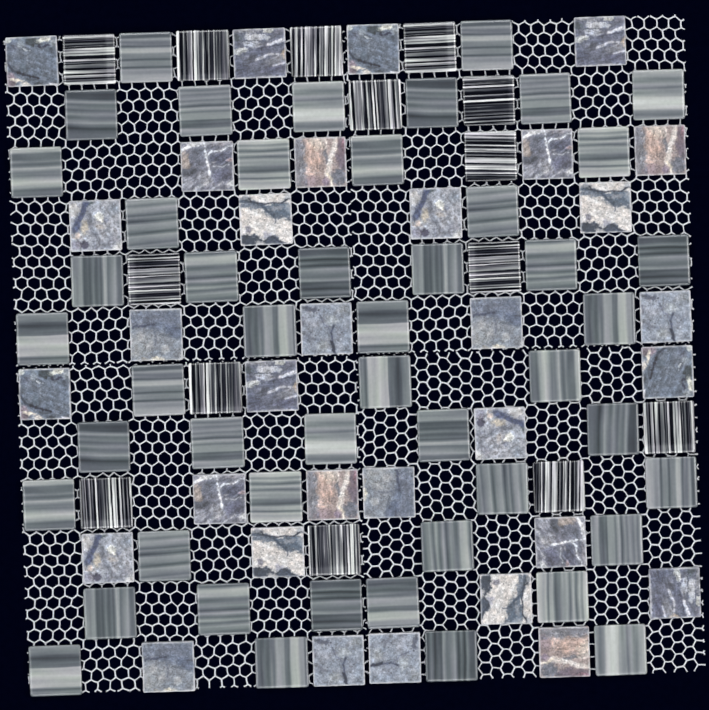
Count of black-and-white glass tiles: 14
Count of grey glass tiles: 48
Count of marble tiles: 32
